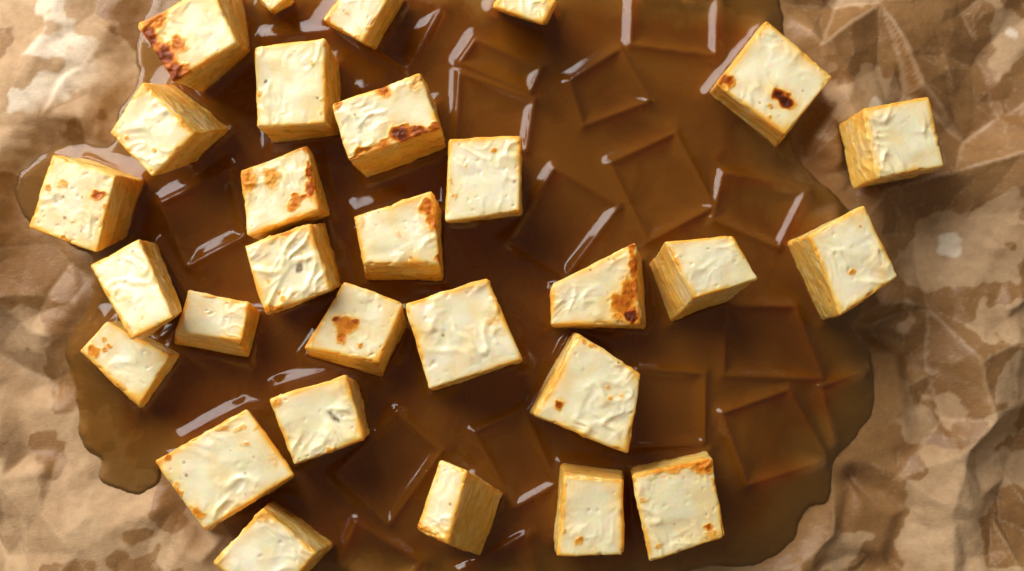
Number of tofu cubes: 29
